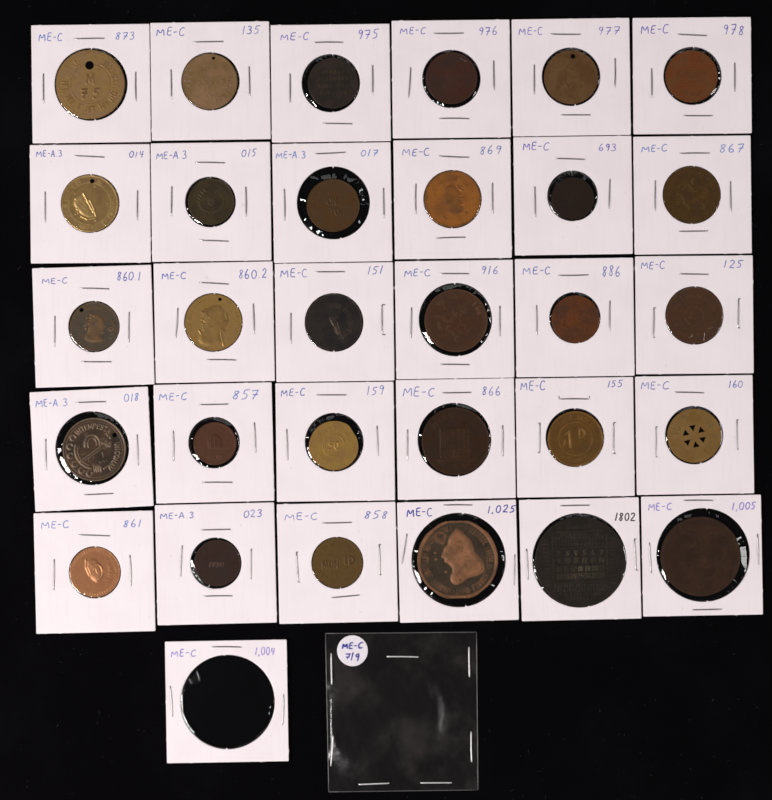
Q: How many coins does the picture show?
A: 30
